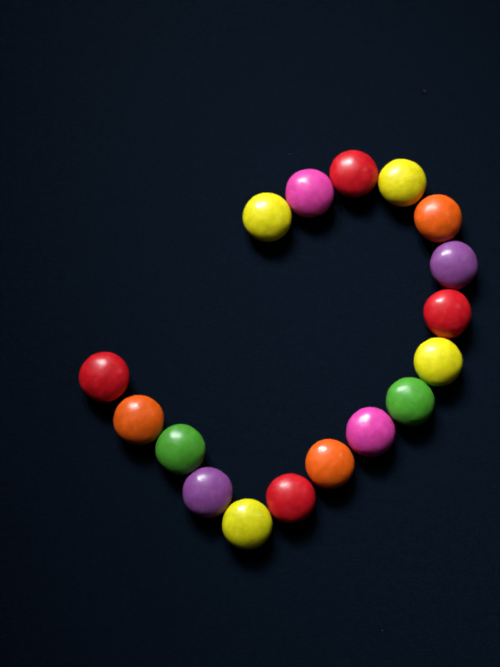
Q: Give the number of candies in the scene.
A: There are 17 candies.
